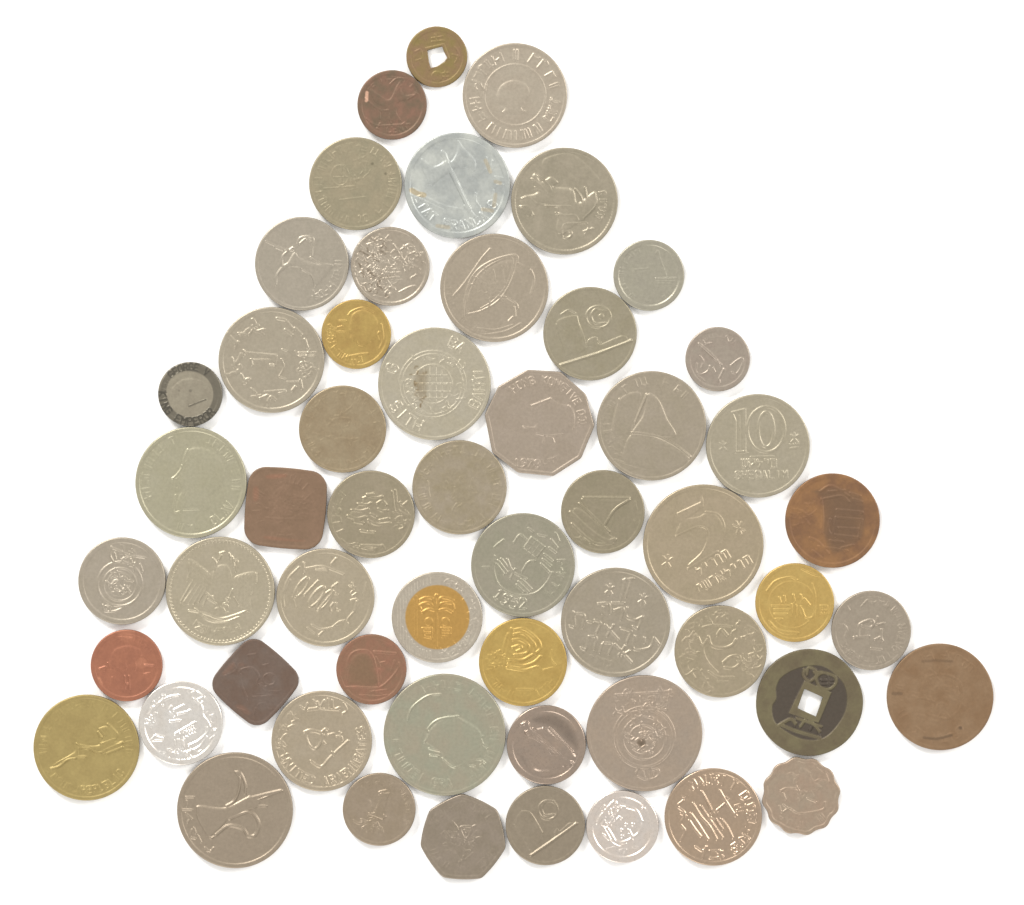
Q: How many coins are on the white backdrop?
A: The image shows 55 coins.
